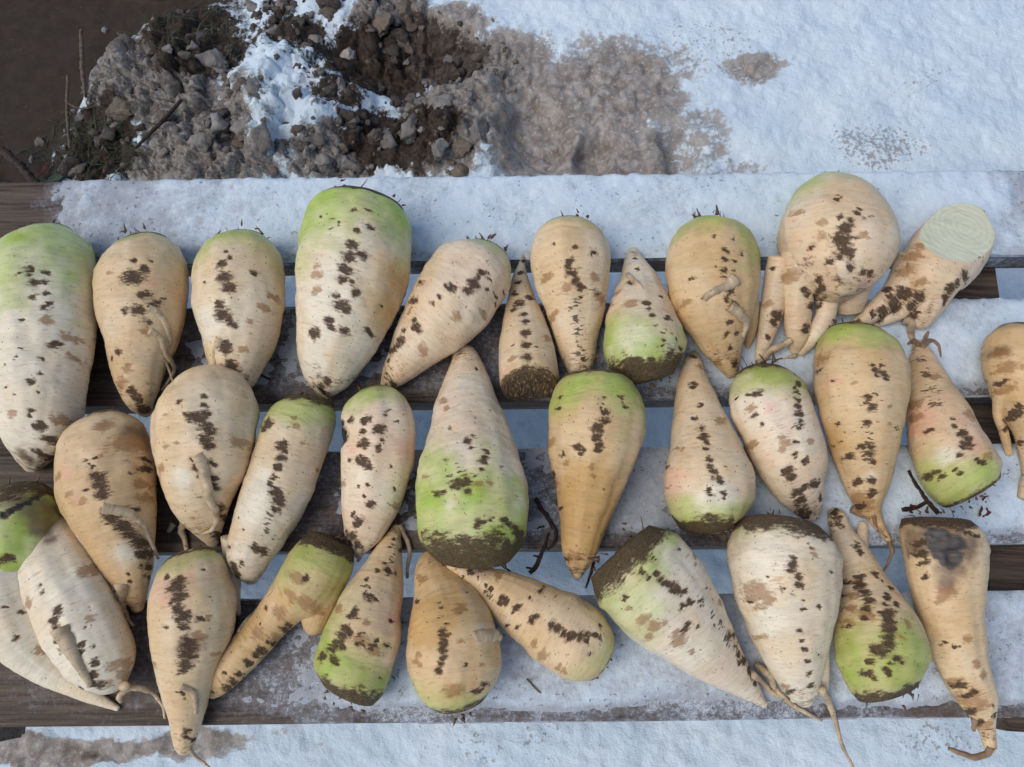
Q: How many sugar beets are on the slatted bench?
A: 32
